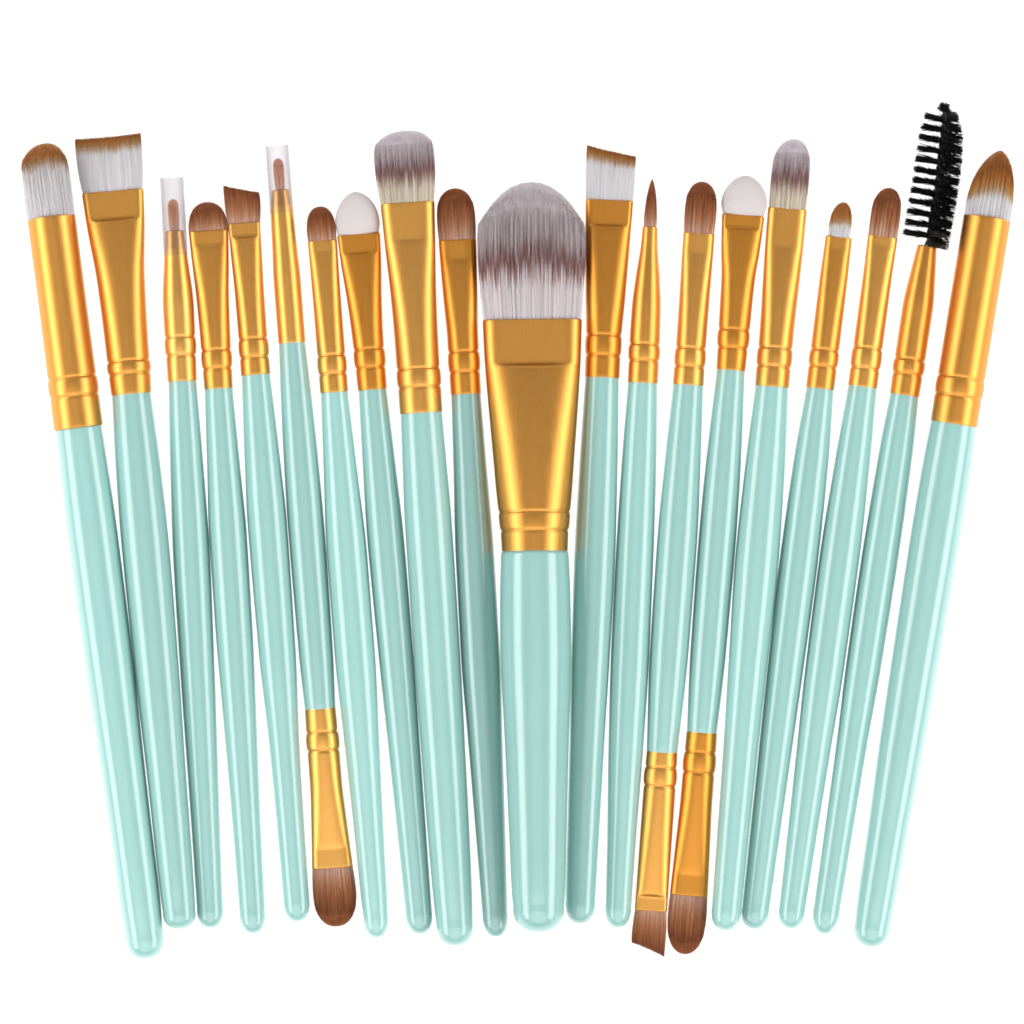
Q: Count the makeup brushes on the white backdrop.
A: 20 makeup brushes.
